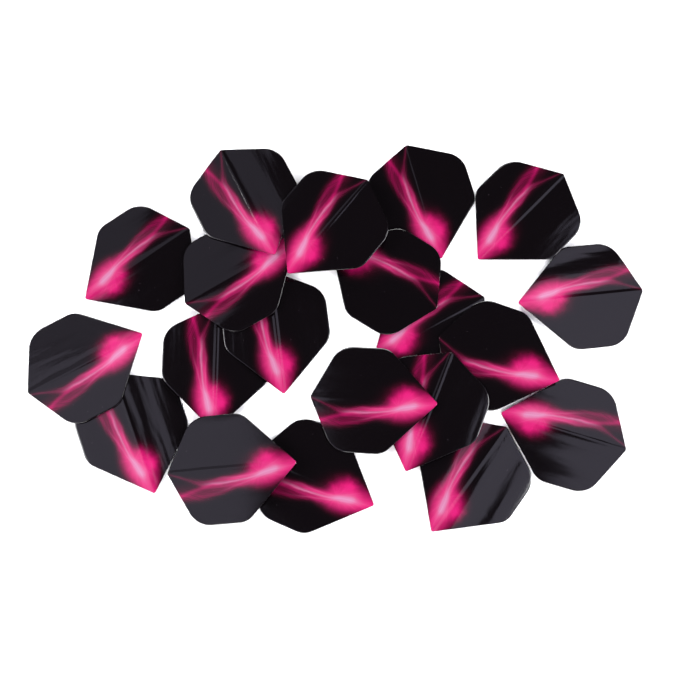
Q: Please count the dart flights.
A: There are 20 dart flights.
